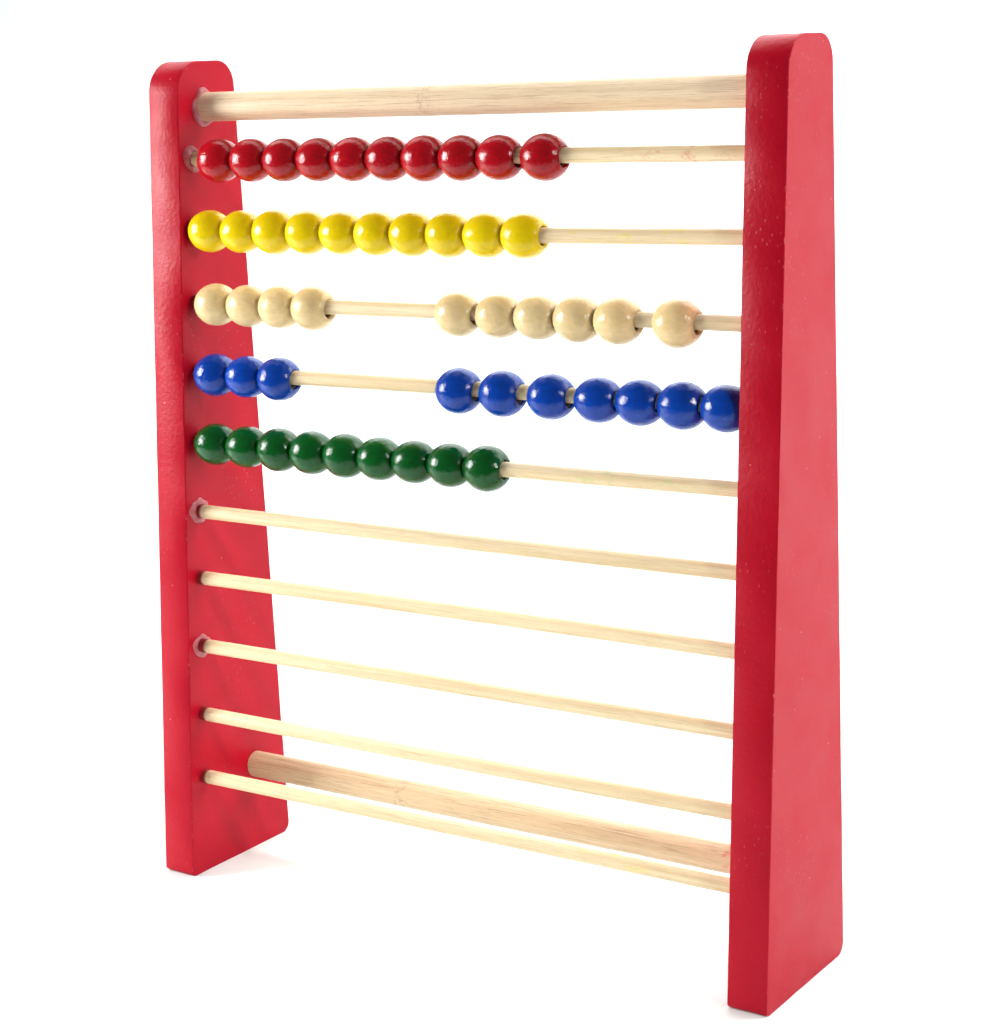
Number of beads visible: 49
